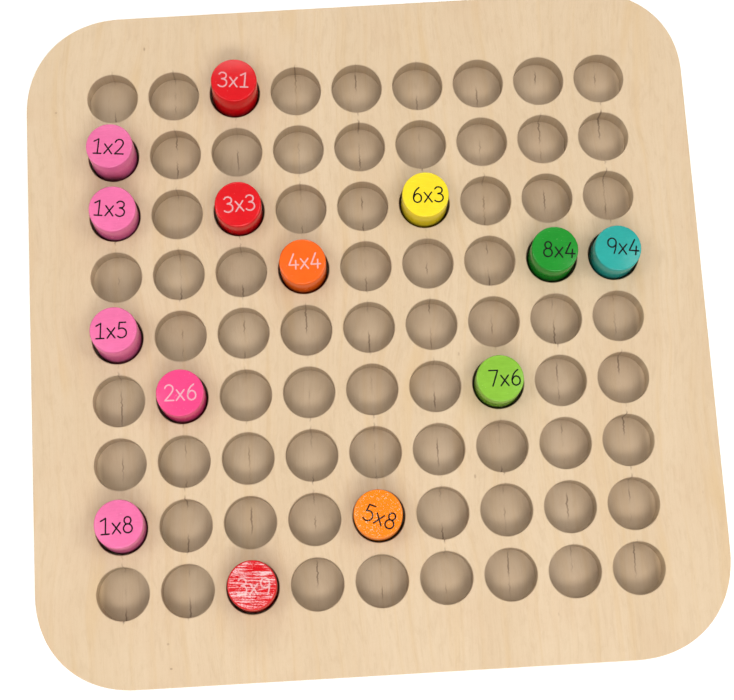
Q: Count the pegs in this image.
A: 14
